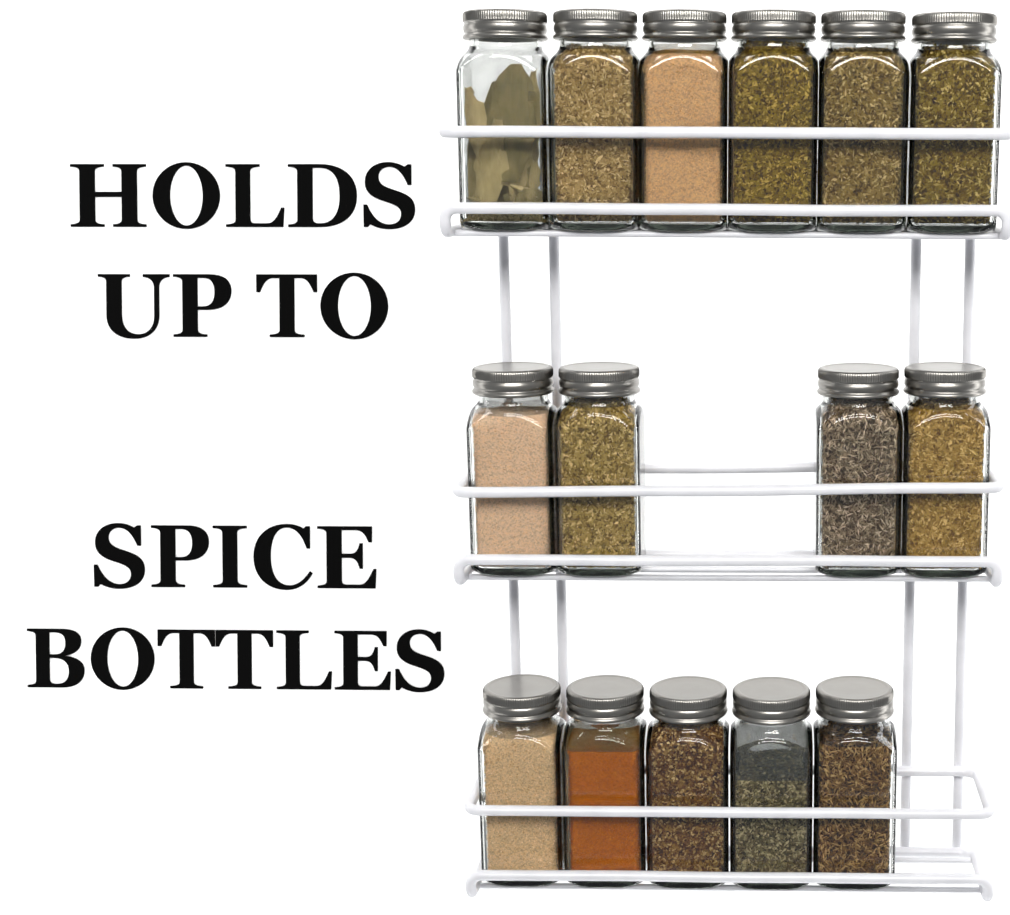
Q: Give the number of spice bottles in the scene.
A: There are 15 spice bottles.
